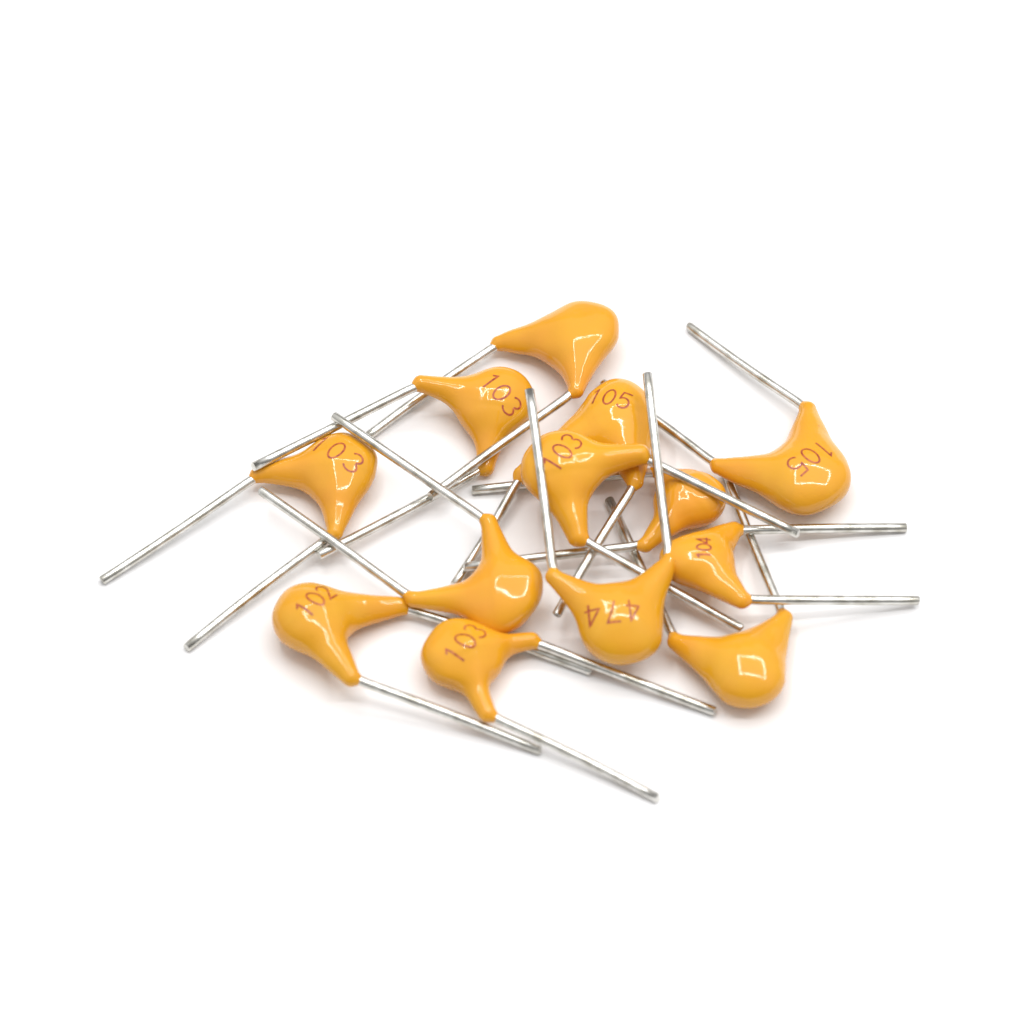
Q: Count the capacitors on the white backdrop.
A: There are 13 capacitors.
